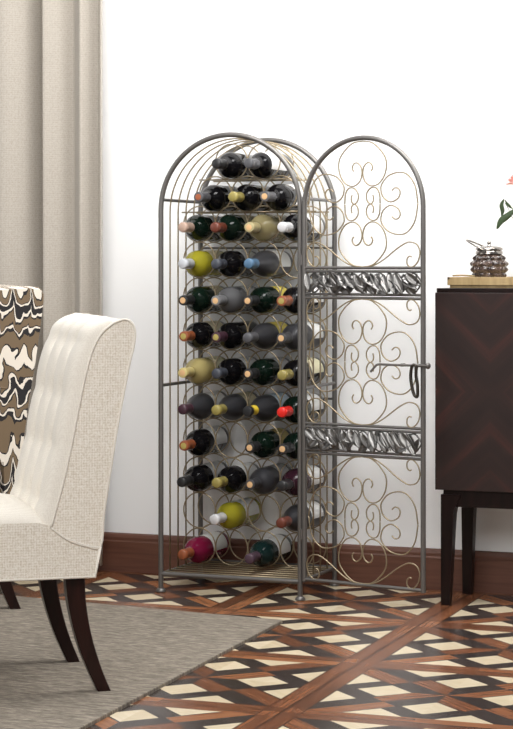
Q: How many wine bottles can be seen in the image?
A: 39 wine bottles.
